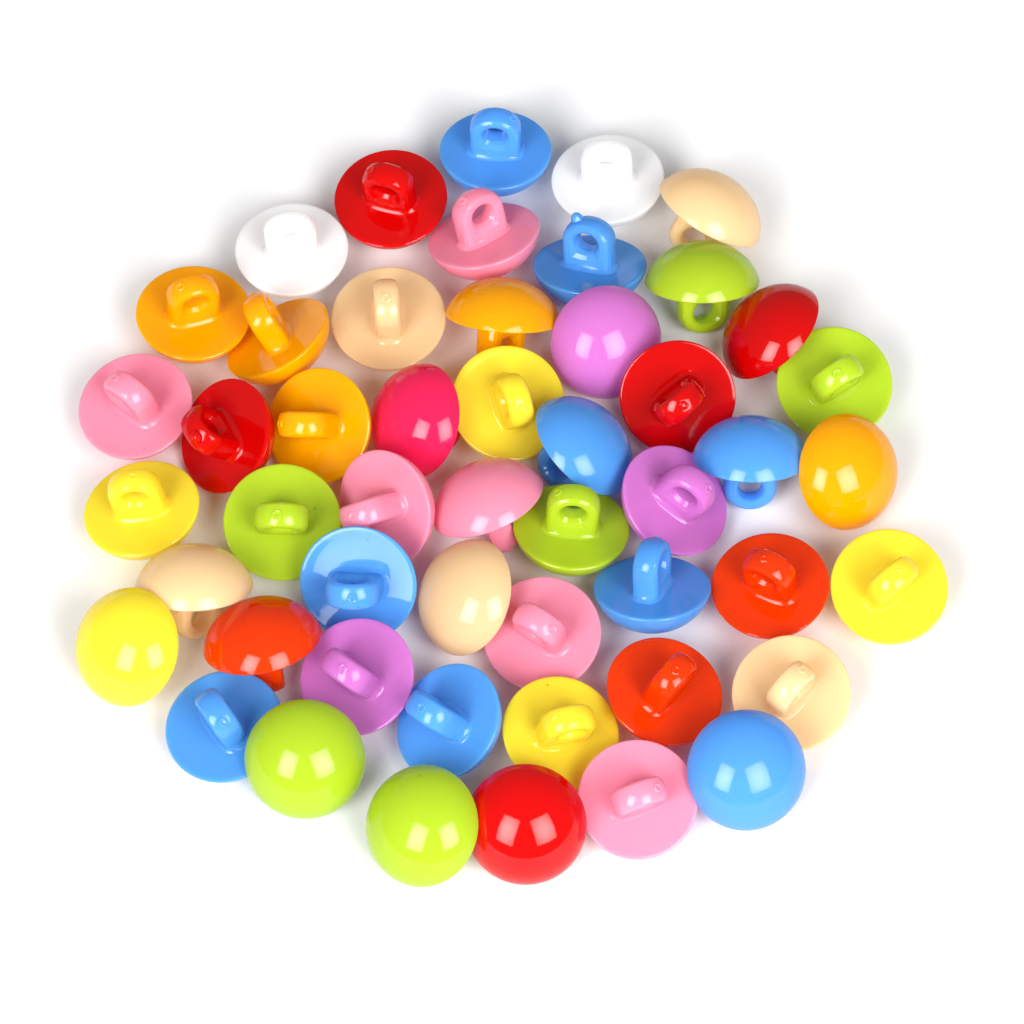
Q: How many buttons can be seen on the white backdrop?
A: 50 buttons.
